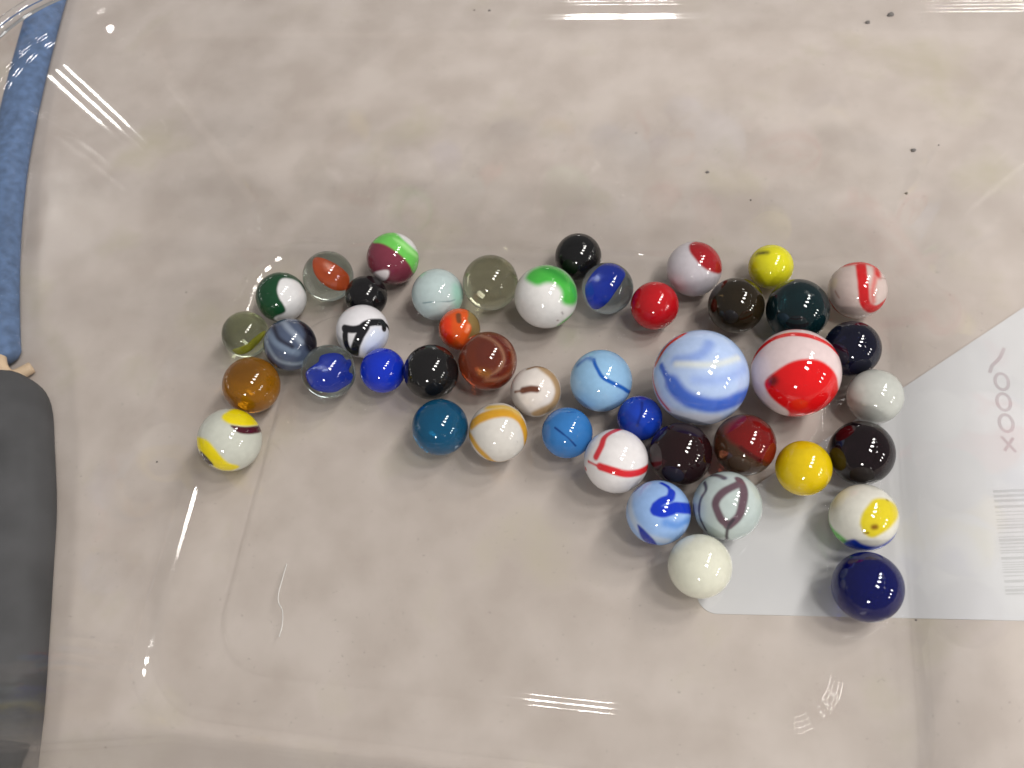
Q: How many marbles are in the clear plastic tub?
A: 45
